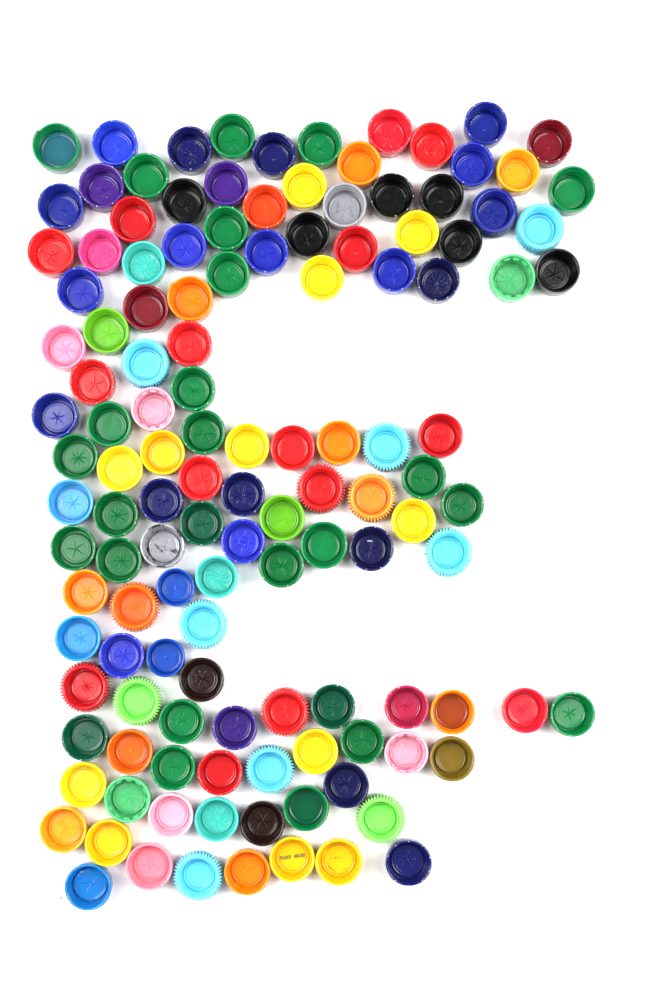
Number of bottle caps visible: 129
